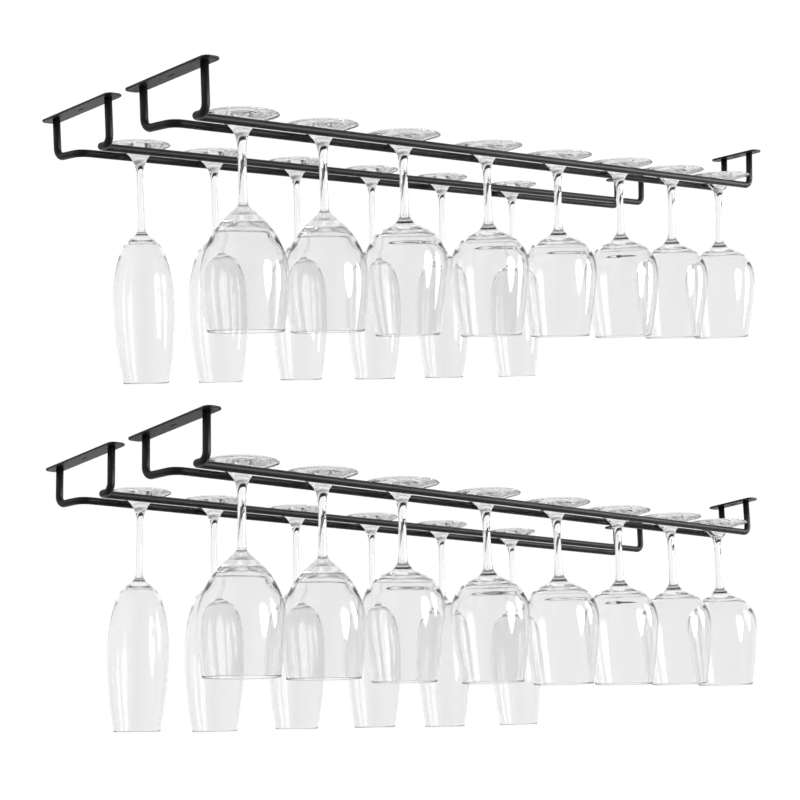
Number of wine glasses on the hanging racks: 16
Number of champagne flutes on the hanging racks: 12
